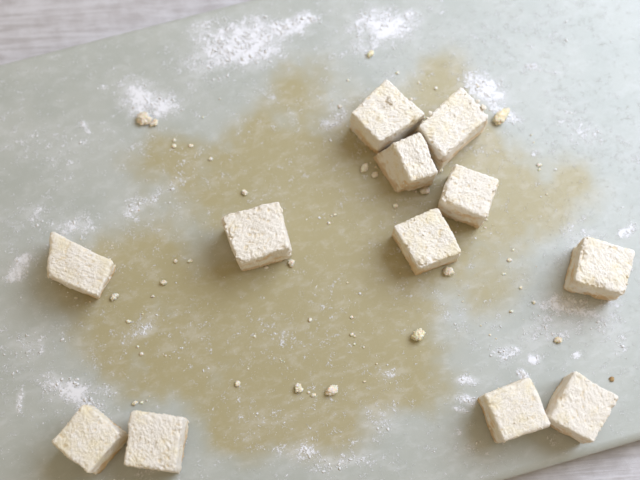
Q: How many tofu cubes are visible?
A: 12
